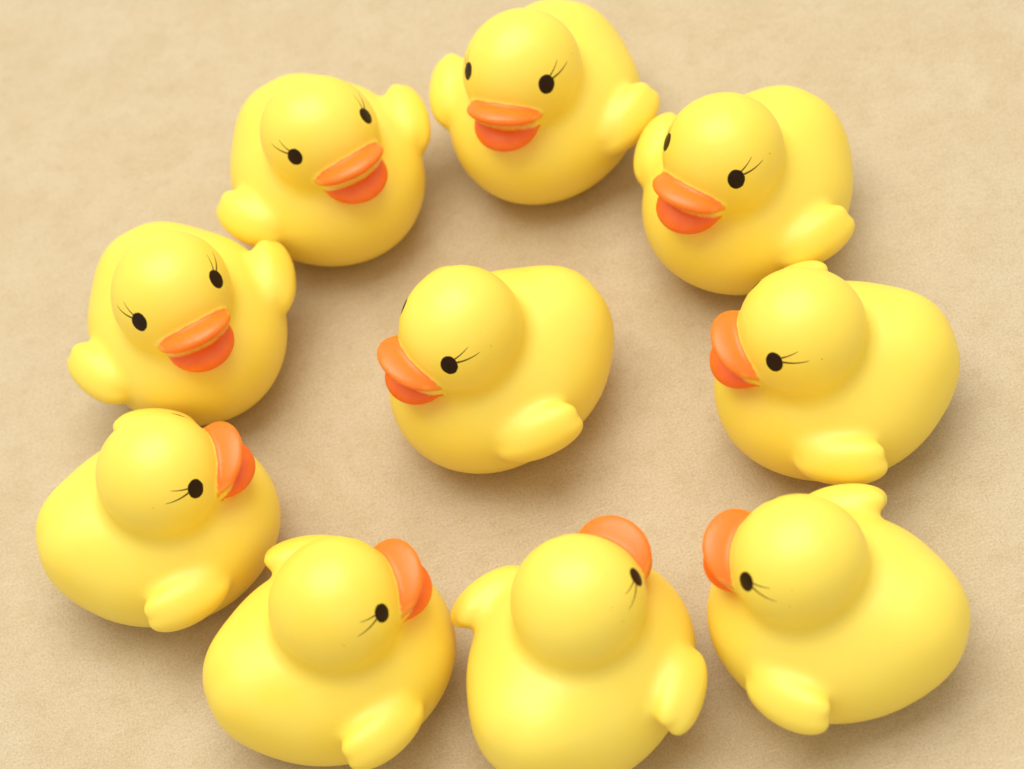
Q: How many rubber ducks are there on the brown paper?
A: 10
